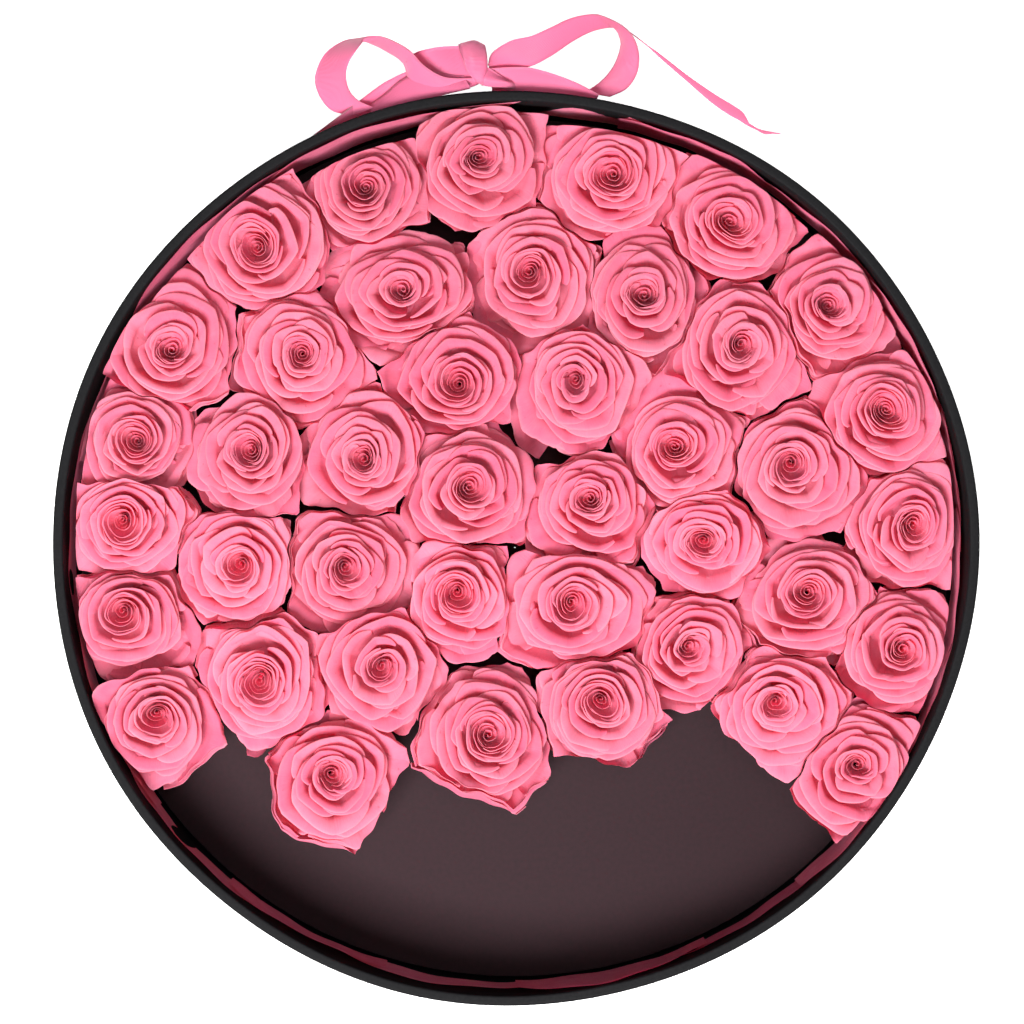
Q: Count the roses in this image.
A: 41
